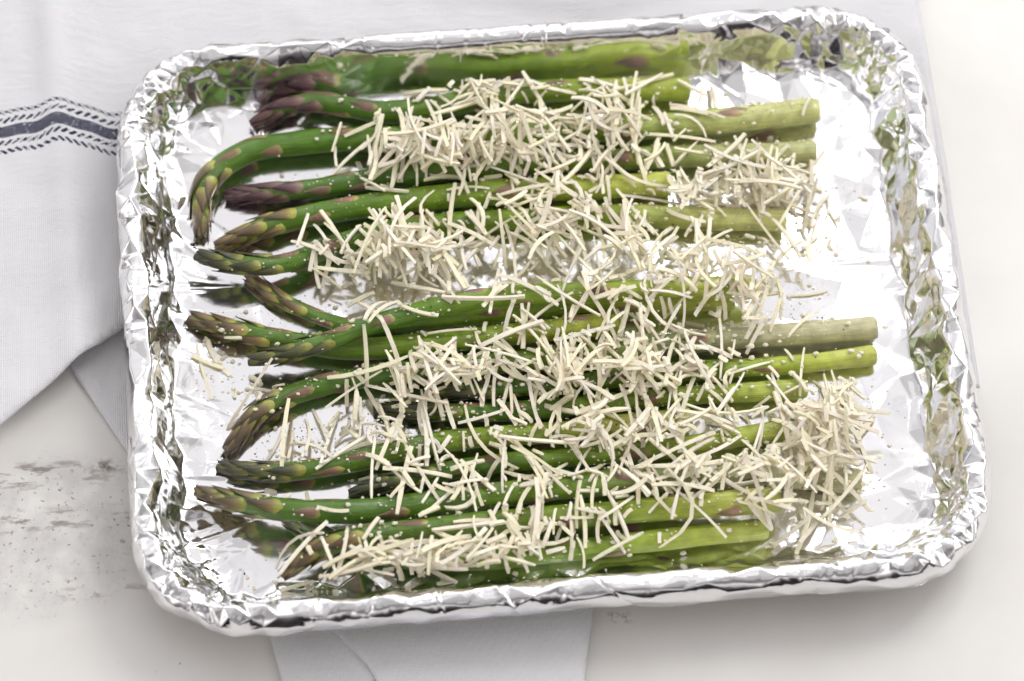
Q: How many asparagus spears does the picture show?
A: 16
